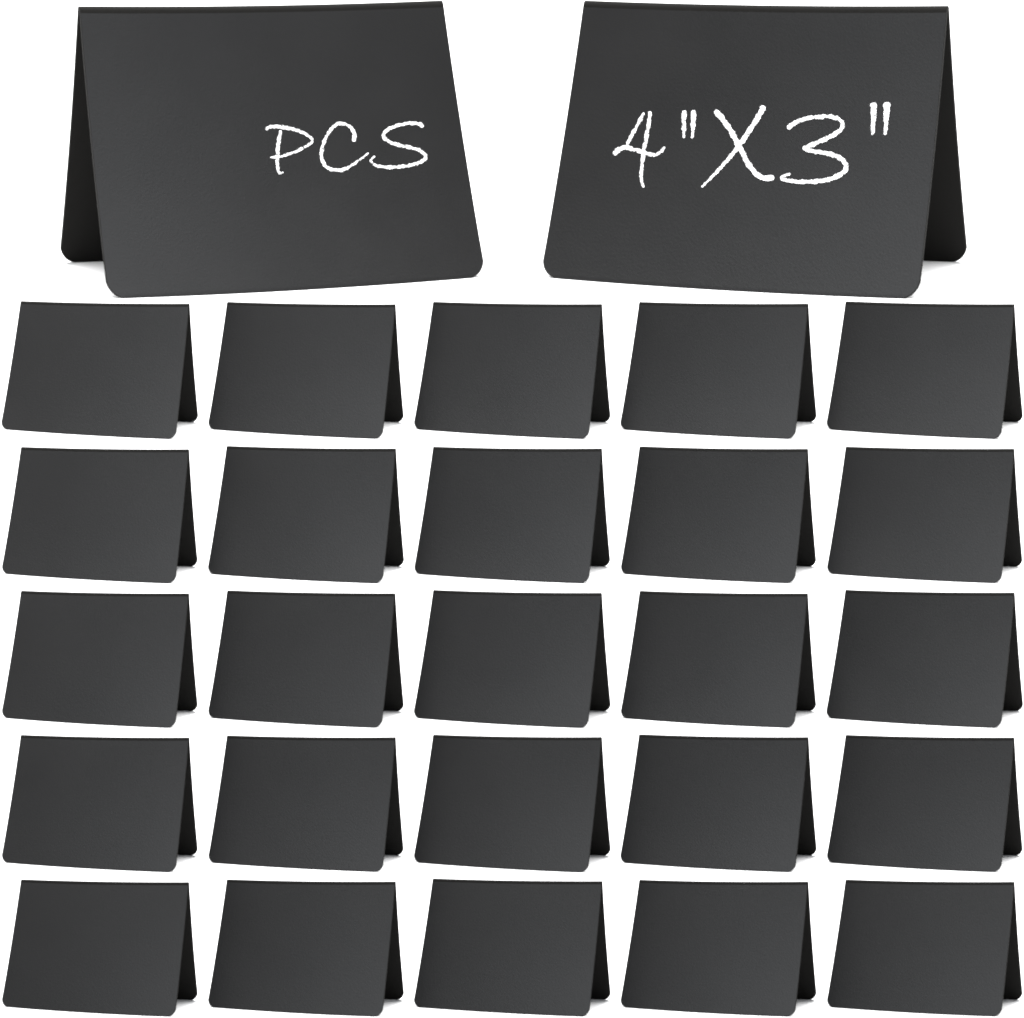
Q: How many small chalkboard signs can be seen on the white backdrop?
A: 25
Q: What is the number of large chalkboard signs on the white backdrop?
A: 2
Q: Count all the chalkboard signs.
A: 27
